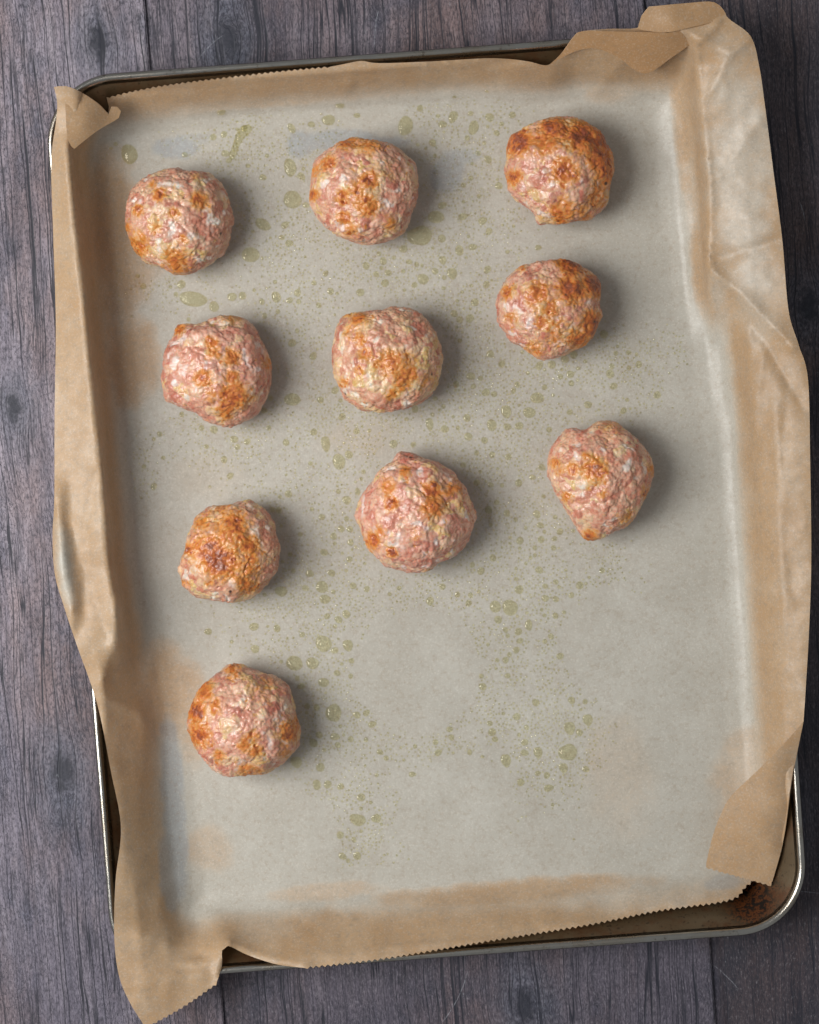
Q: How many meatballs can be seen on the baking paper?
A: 10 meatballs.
